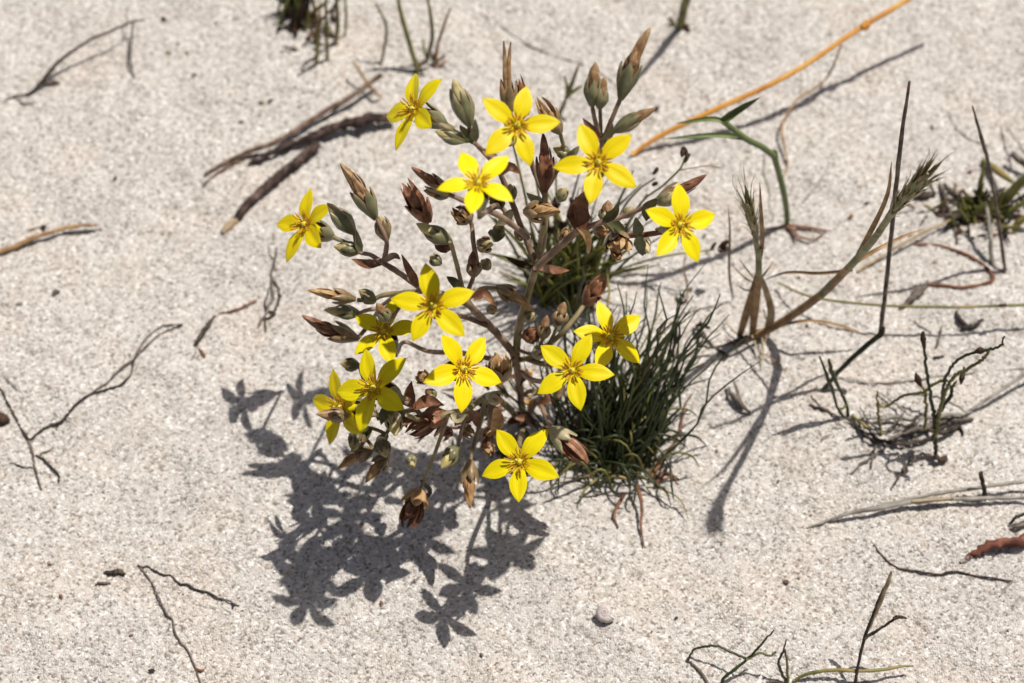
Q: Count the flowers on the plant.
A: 14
